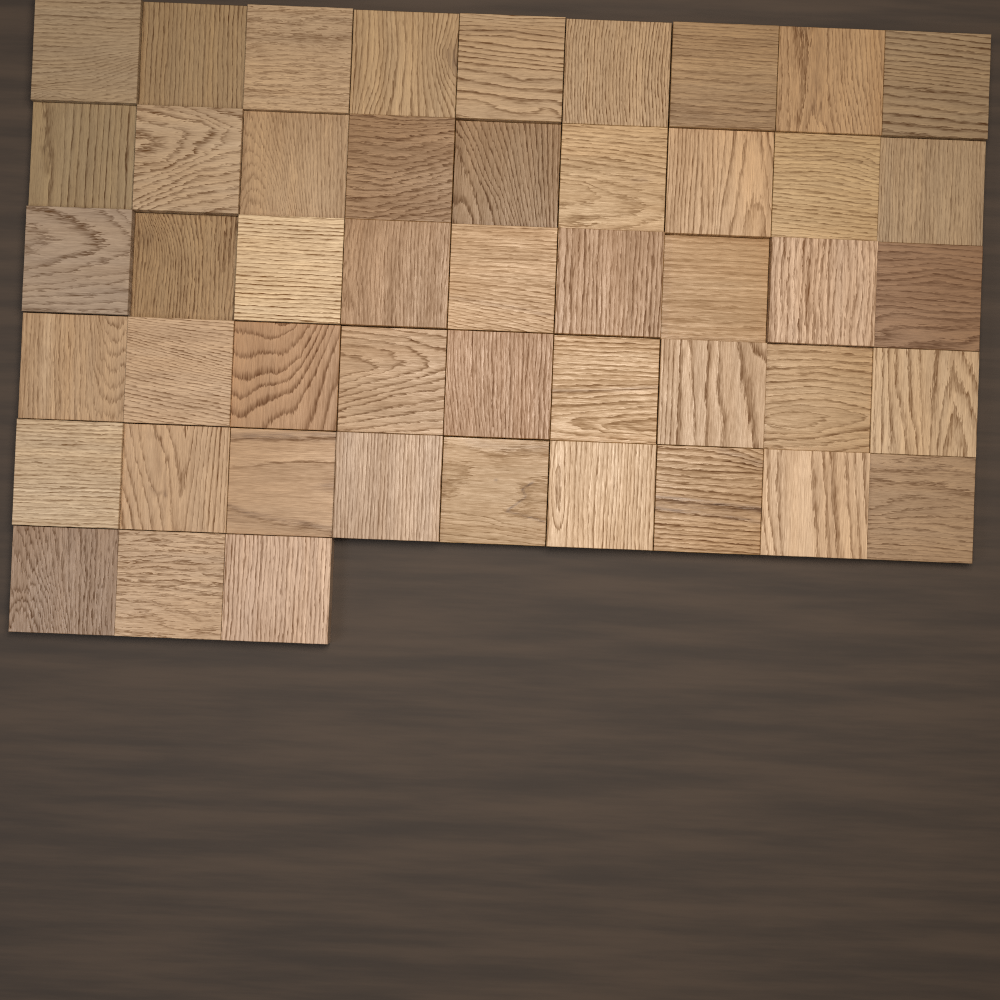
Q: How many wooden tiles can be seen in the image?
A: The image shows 48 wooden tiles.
